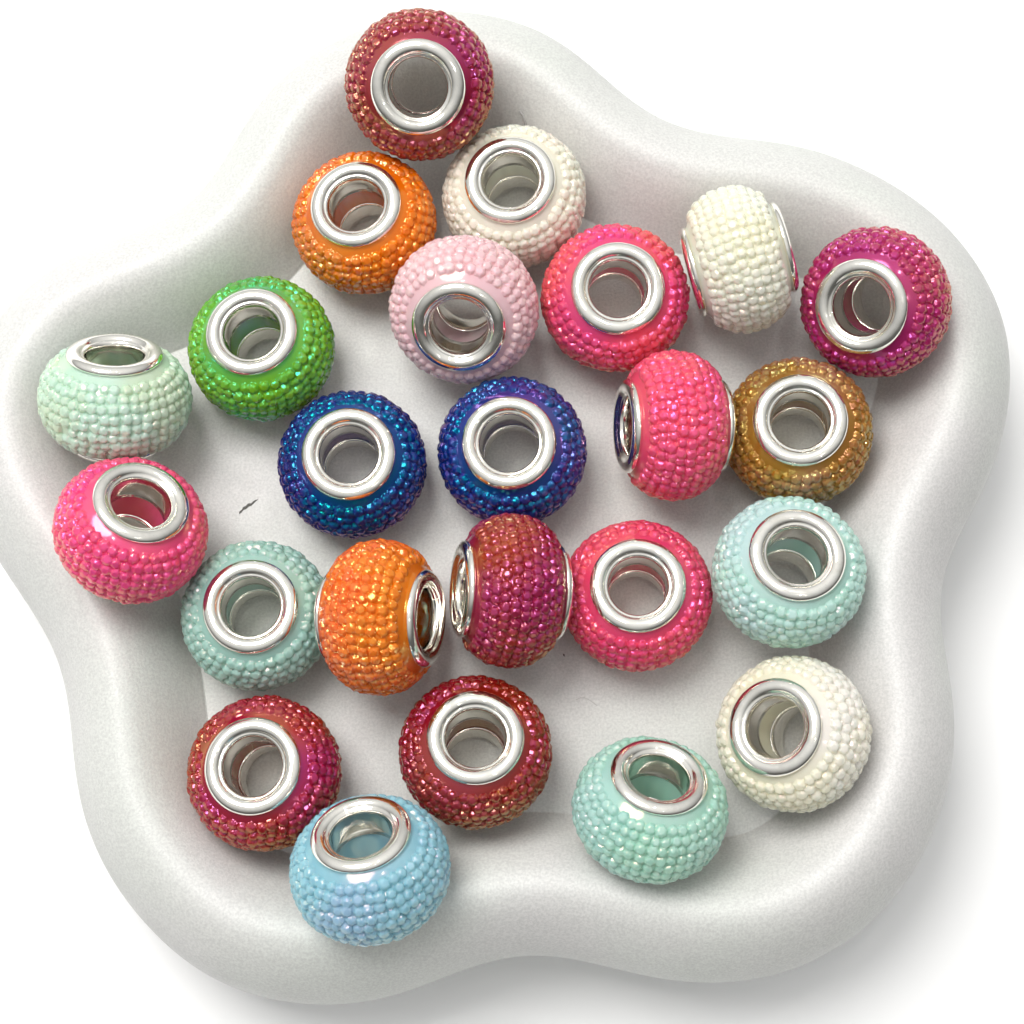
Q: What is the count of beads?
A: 24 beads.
